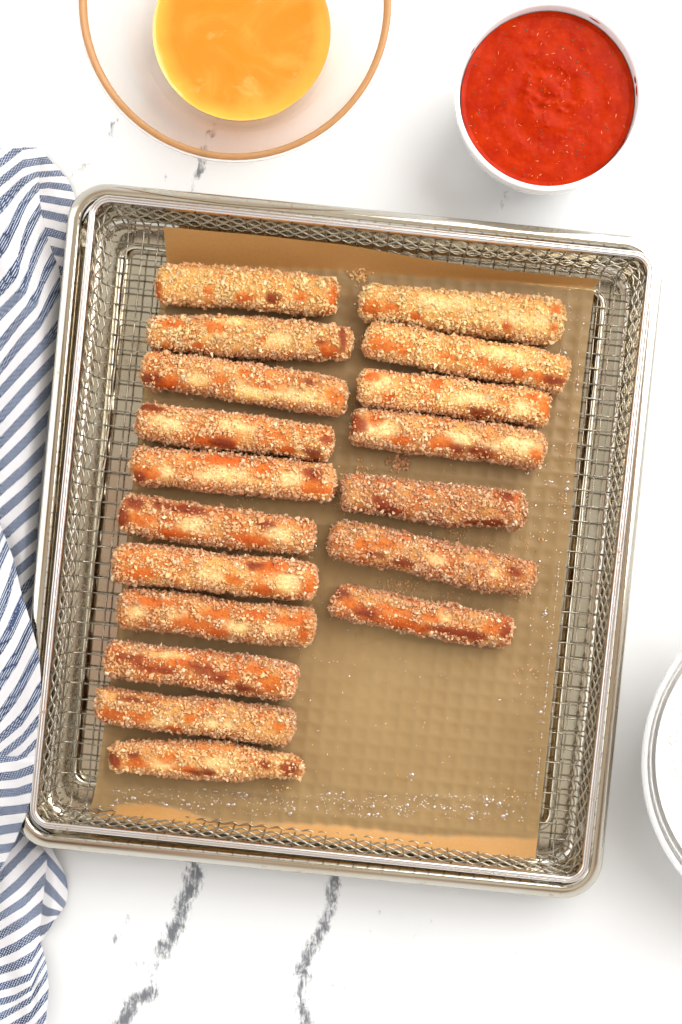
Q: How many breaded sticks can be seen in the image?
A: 18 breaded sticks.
